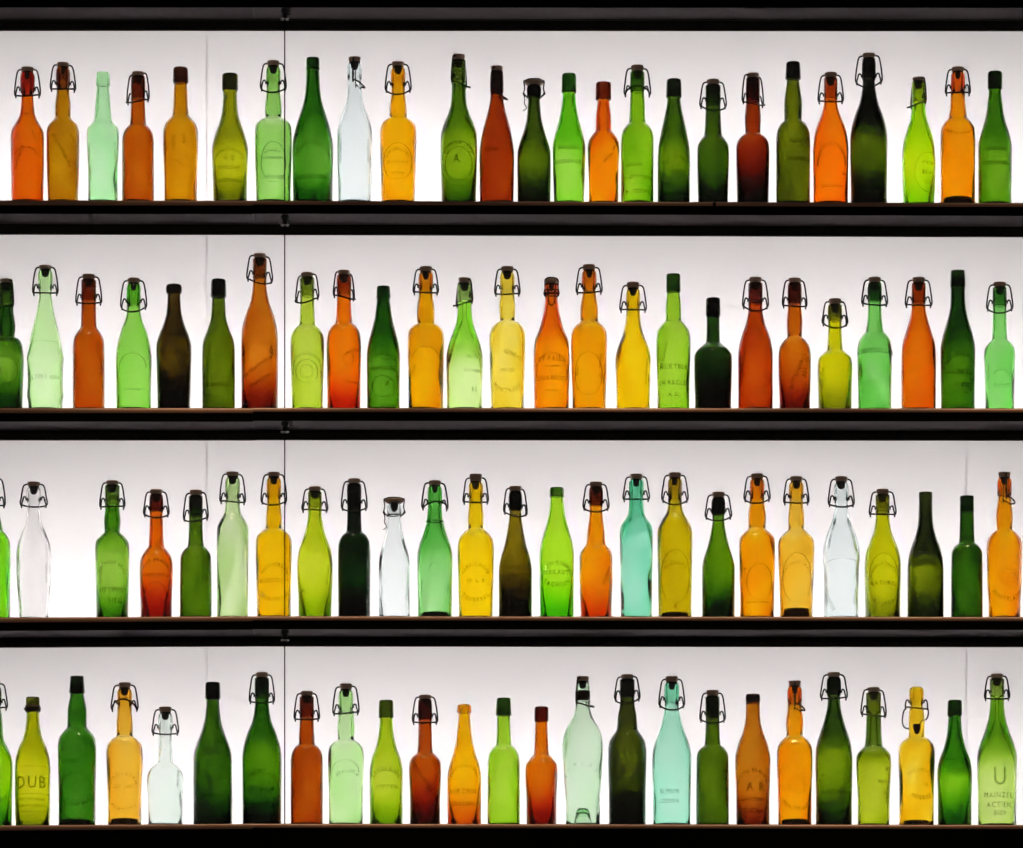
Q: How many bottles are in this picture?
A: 100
